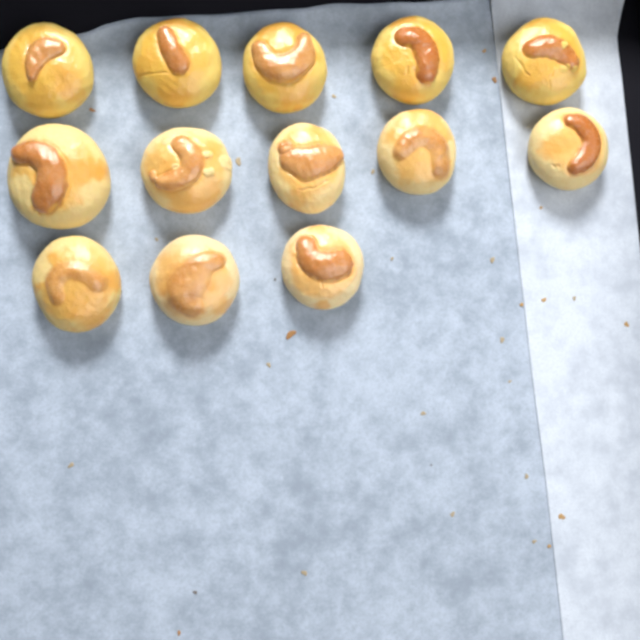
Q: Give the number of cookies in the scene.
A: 13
